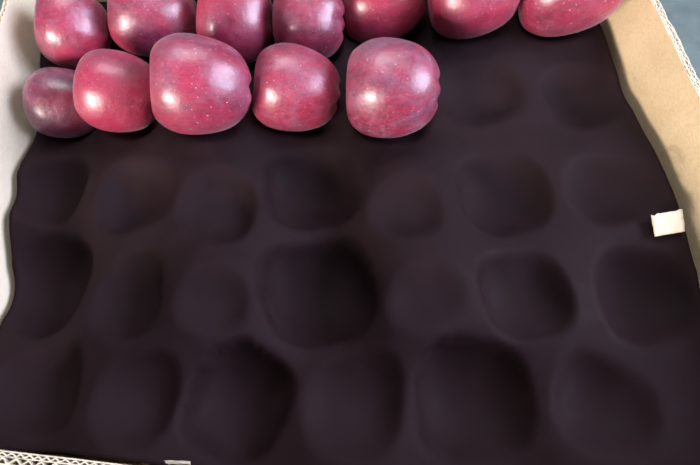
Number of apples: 12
